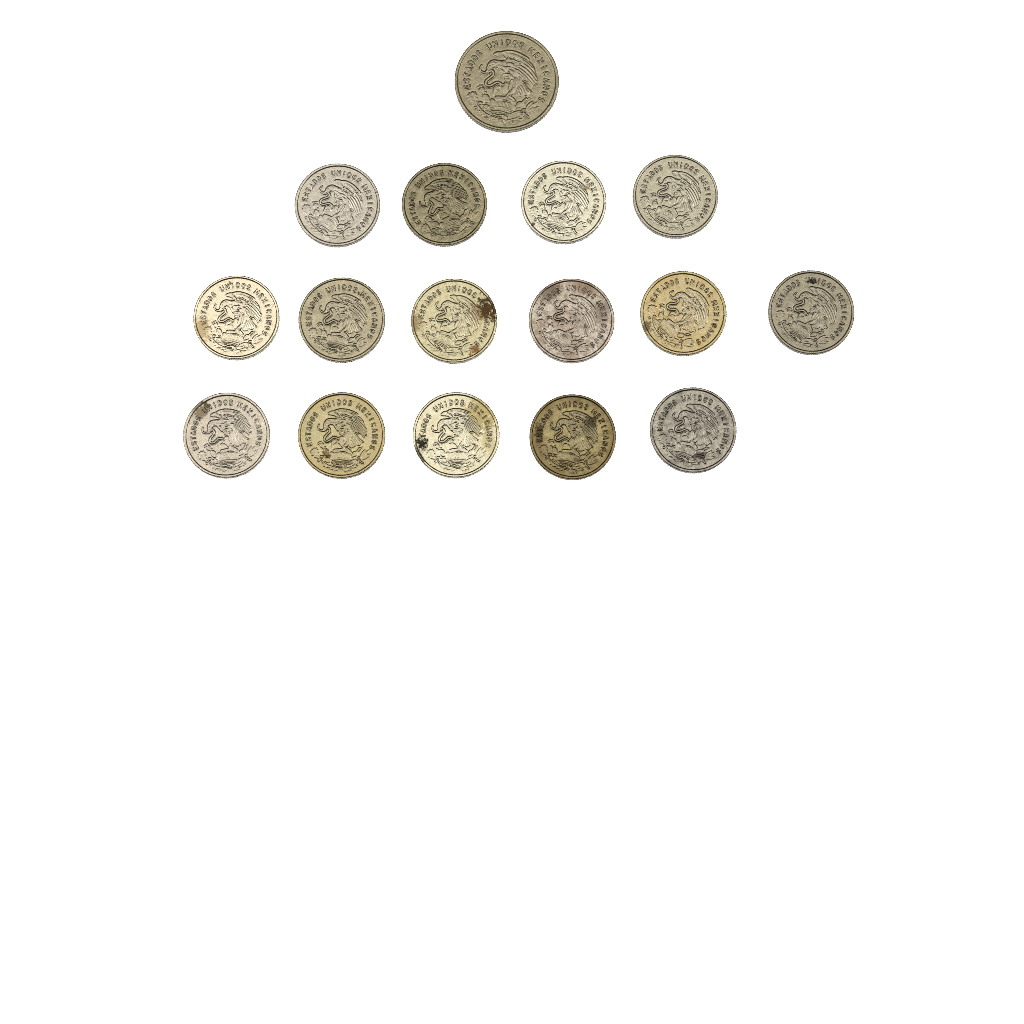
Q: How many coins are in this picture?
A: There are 16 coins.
